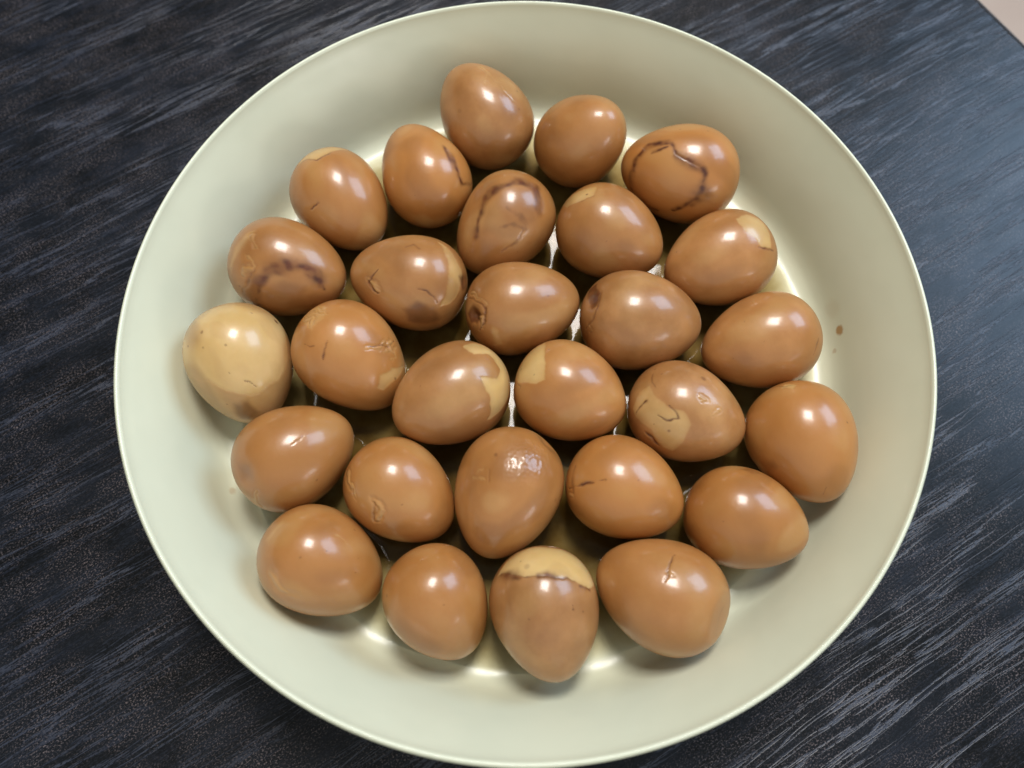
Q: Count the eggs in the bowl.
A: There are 28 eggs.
